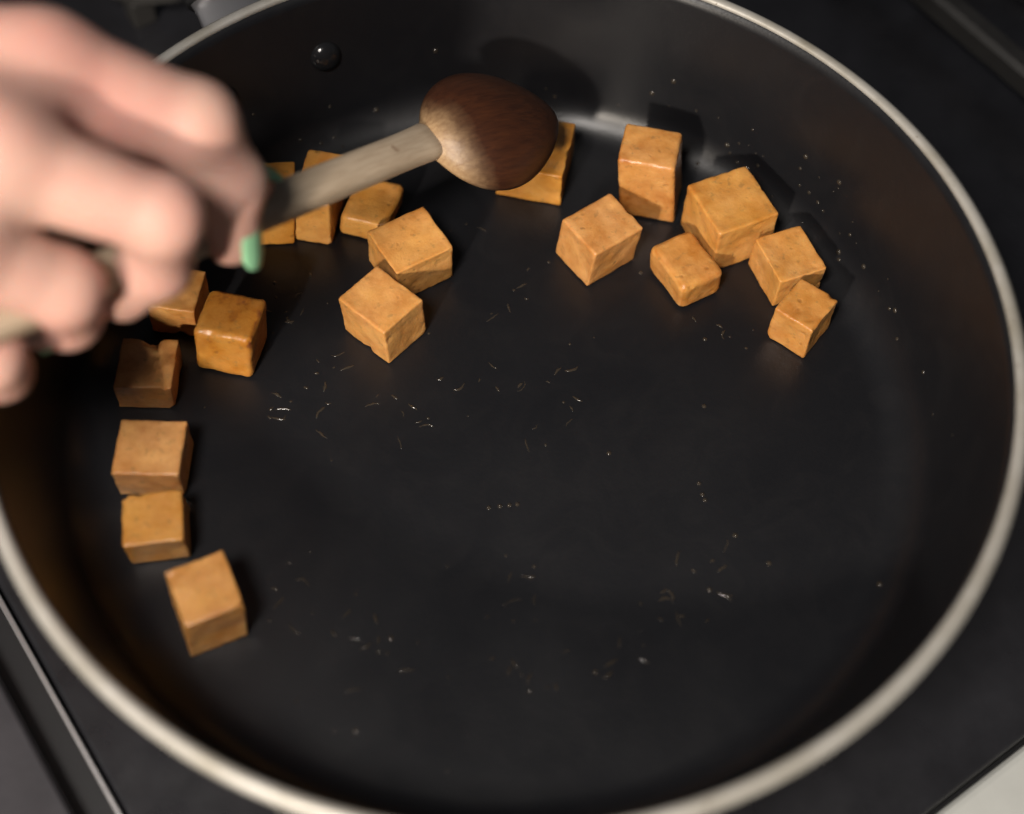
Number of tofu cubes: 18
